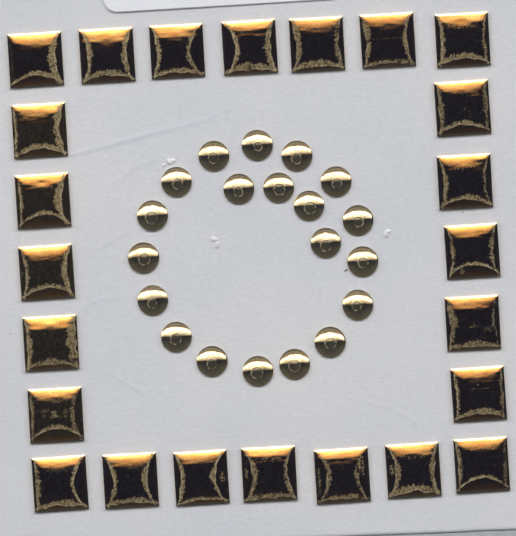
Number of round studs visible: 20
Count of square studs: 24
